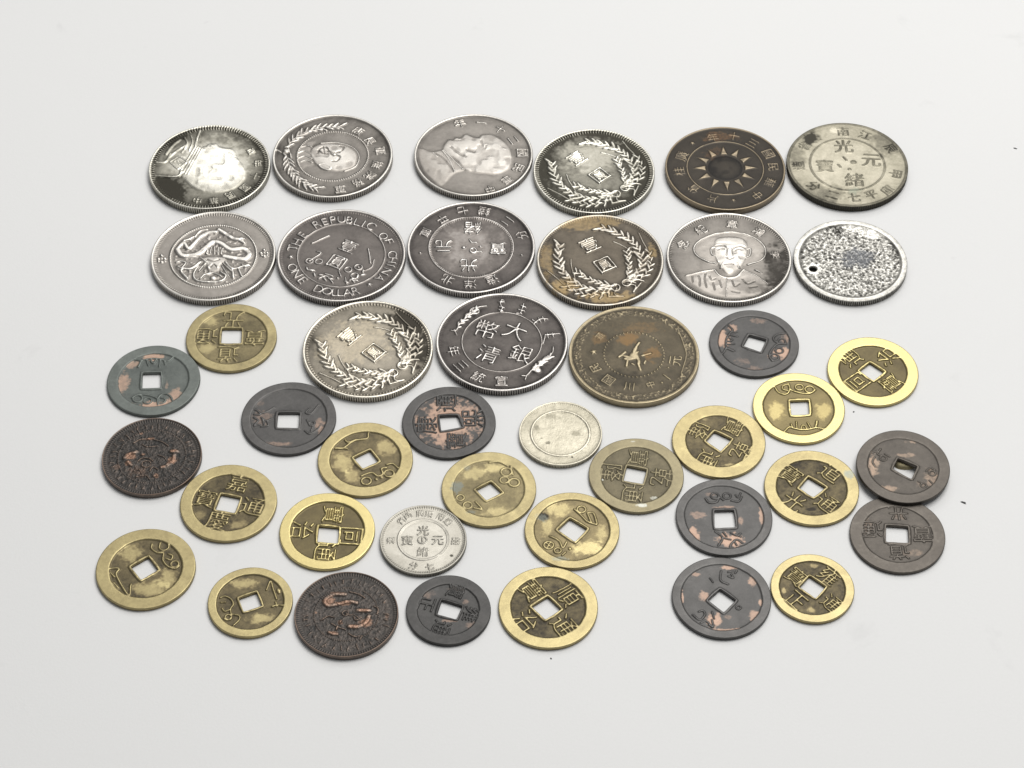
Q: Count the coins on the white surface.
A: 43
